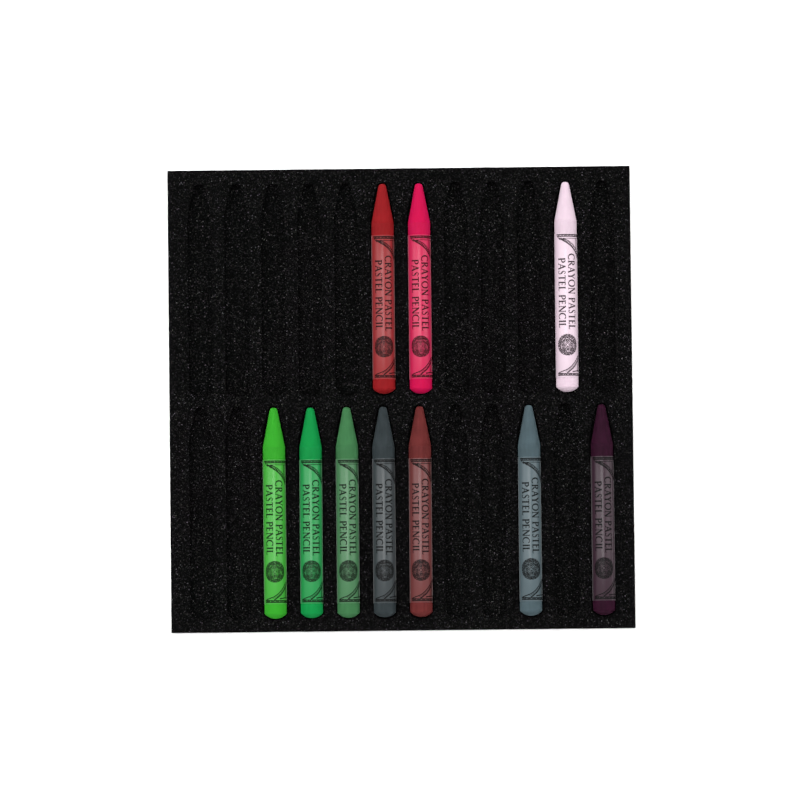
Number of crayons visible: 10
